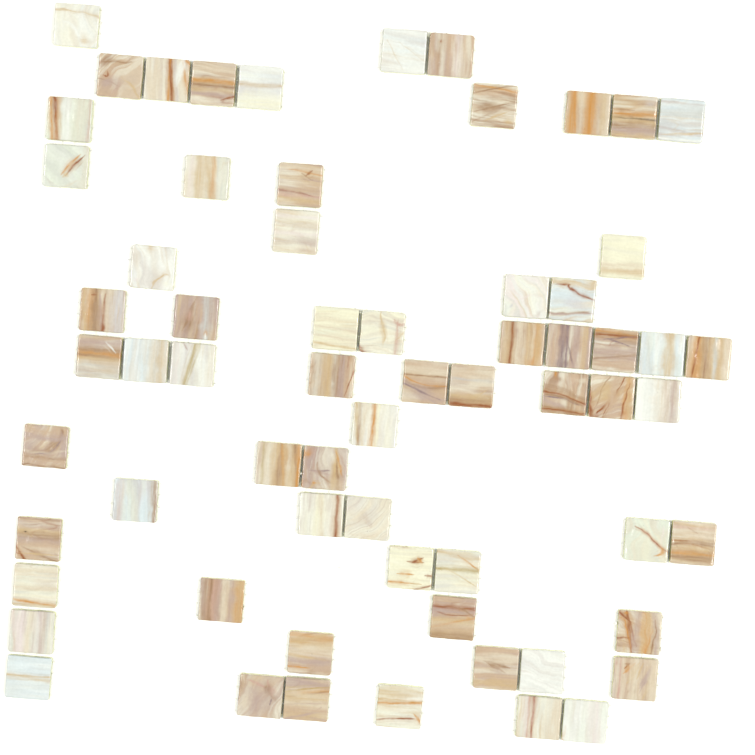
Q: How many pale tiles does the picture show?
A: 33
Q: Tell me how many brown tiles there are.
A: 32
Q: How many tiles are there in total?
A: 65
